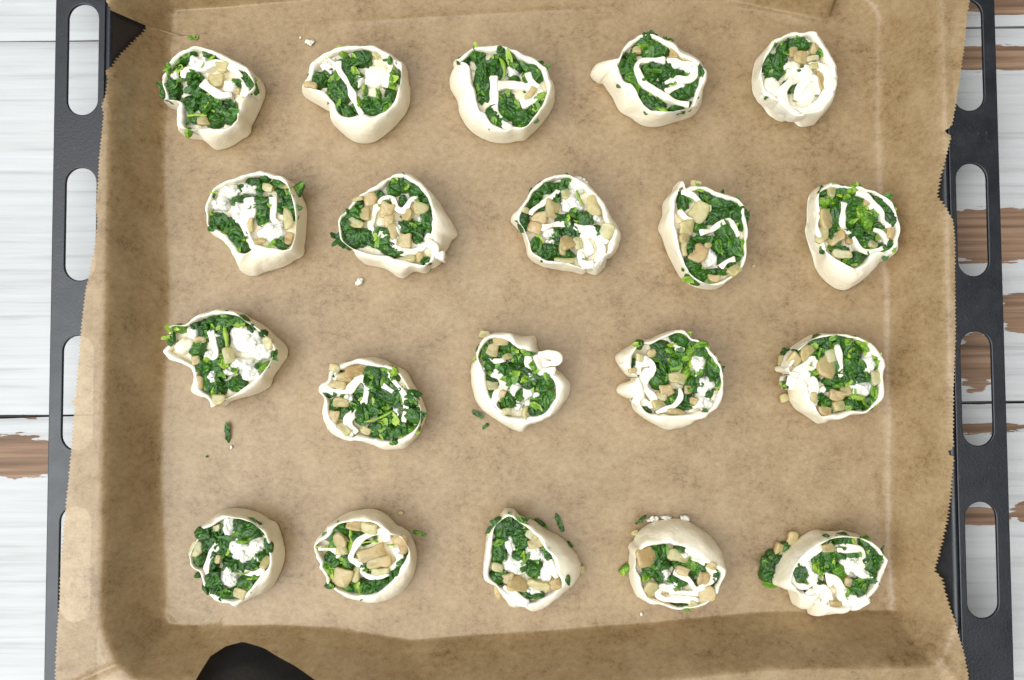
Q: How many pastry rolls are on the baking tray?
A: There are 20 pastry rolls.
